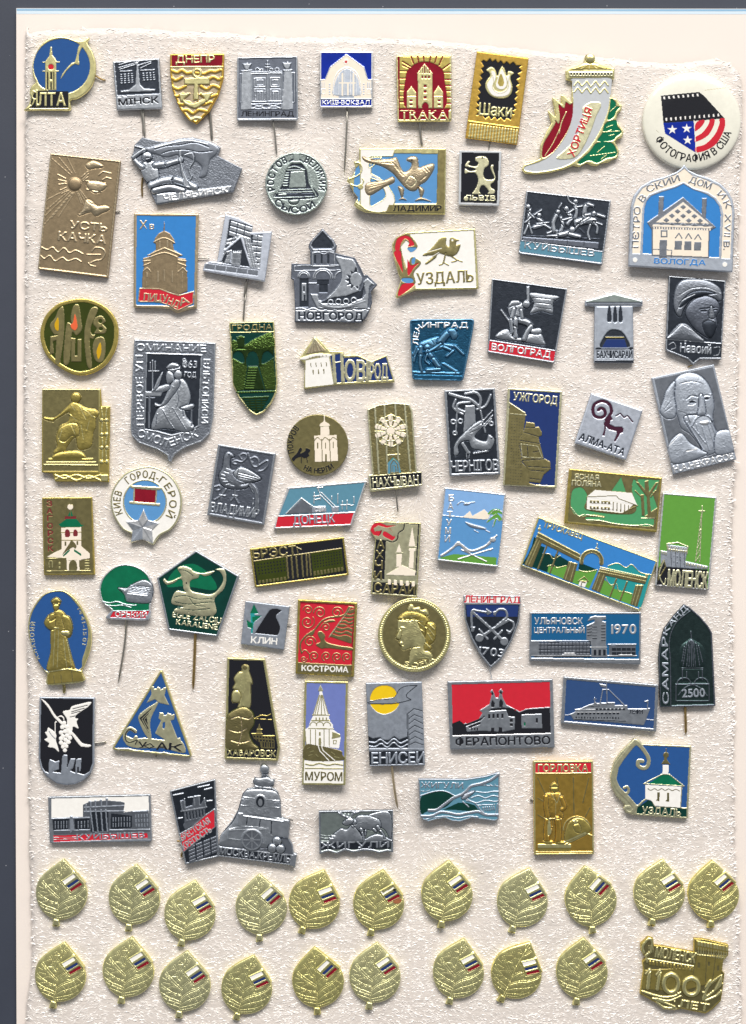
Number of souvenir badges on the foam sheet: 69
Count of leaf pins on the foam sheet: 20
